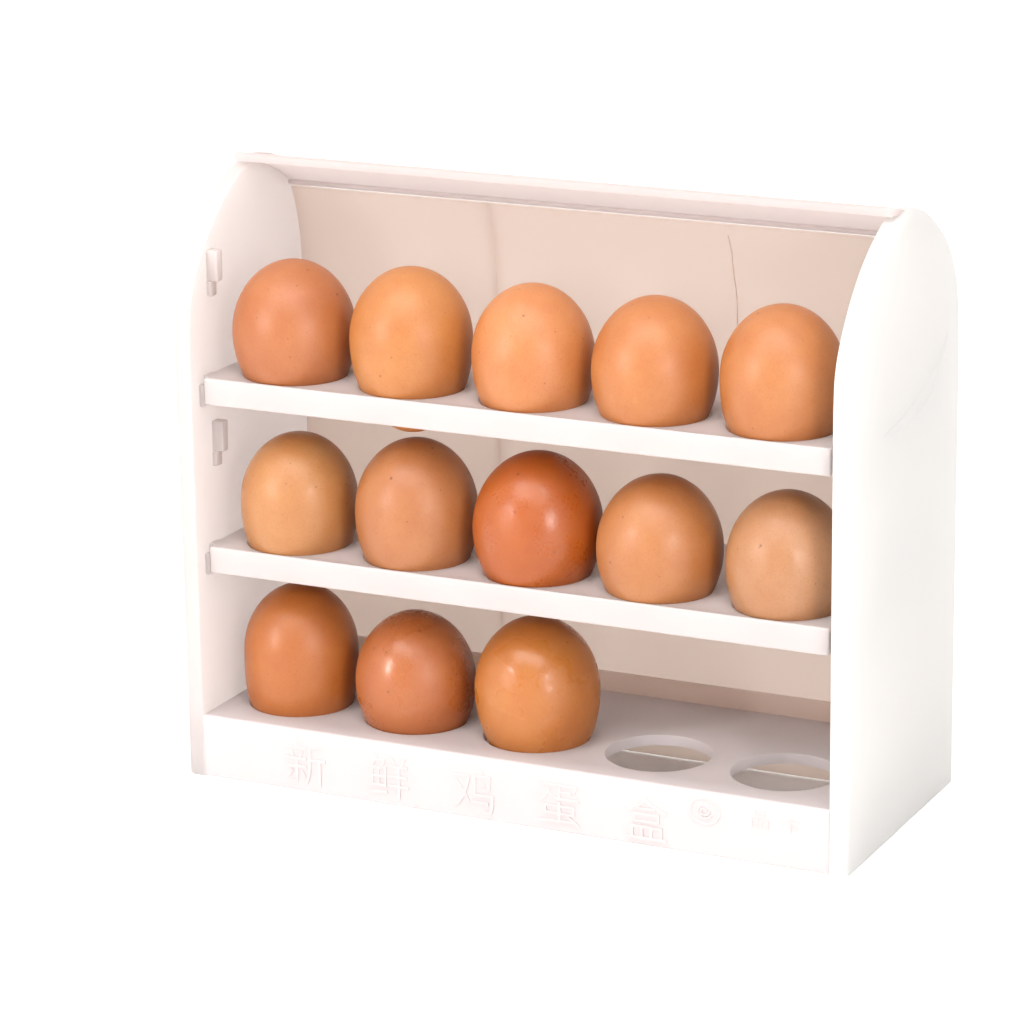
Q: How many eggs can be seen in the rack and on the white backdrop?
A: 13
